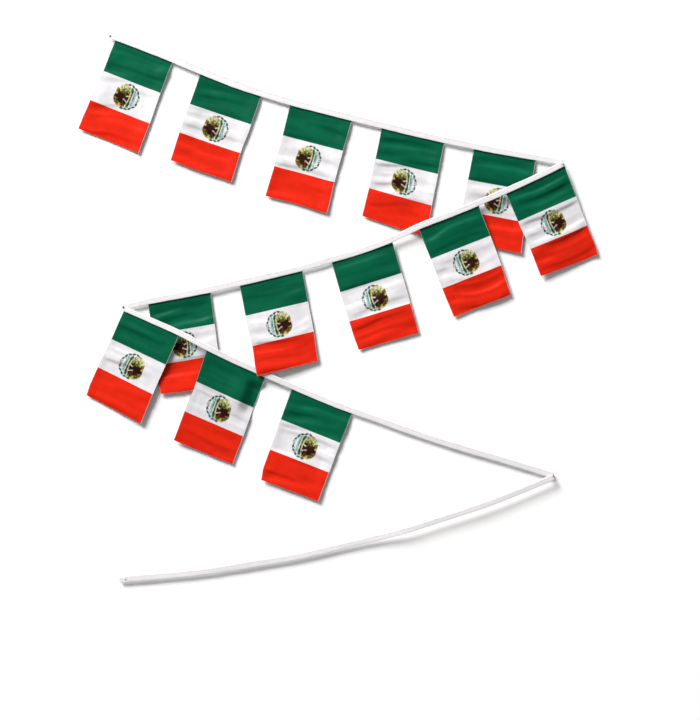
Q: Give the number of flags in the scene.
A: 13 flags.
